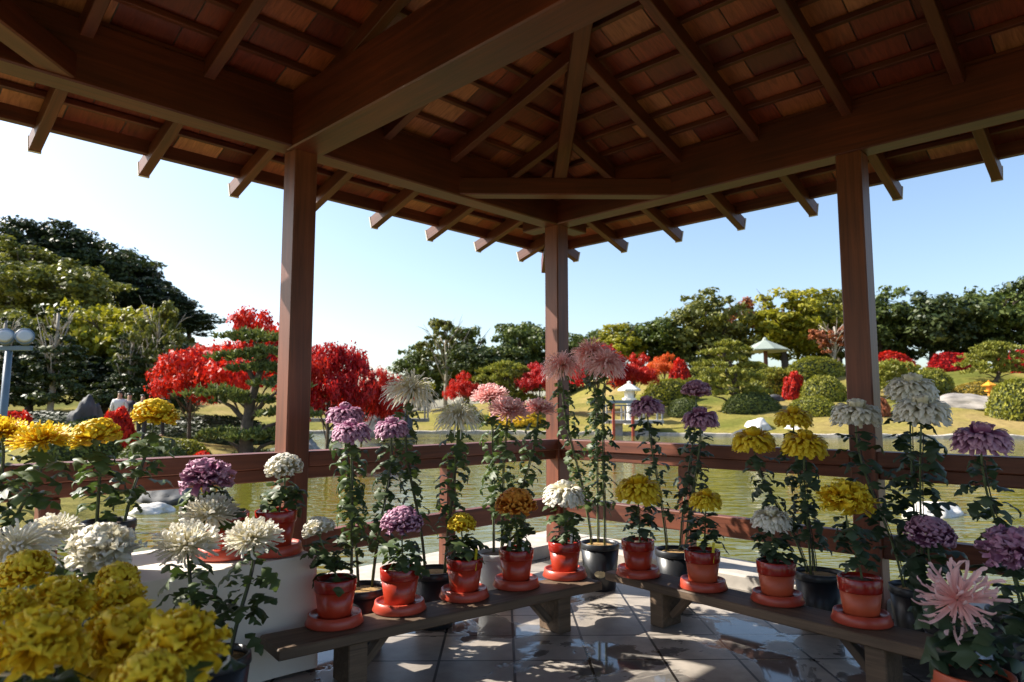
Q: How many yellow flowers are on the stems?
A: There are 20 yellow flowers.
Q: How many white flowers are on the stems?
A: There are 15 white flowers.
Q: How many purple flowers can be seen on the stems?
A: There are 11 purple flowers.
